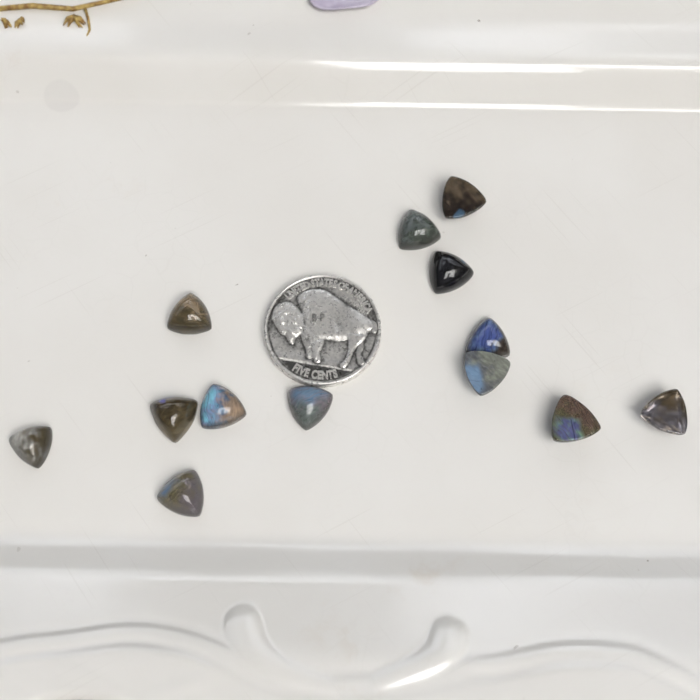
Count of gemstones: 13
